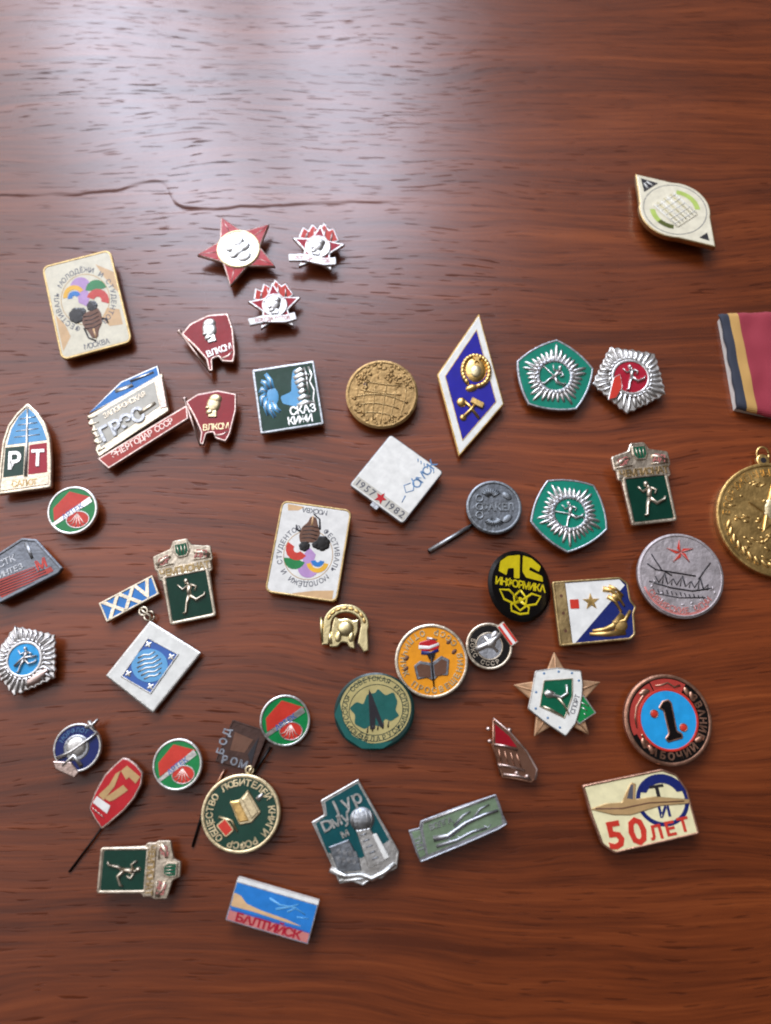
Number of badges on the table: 44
